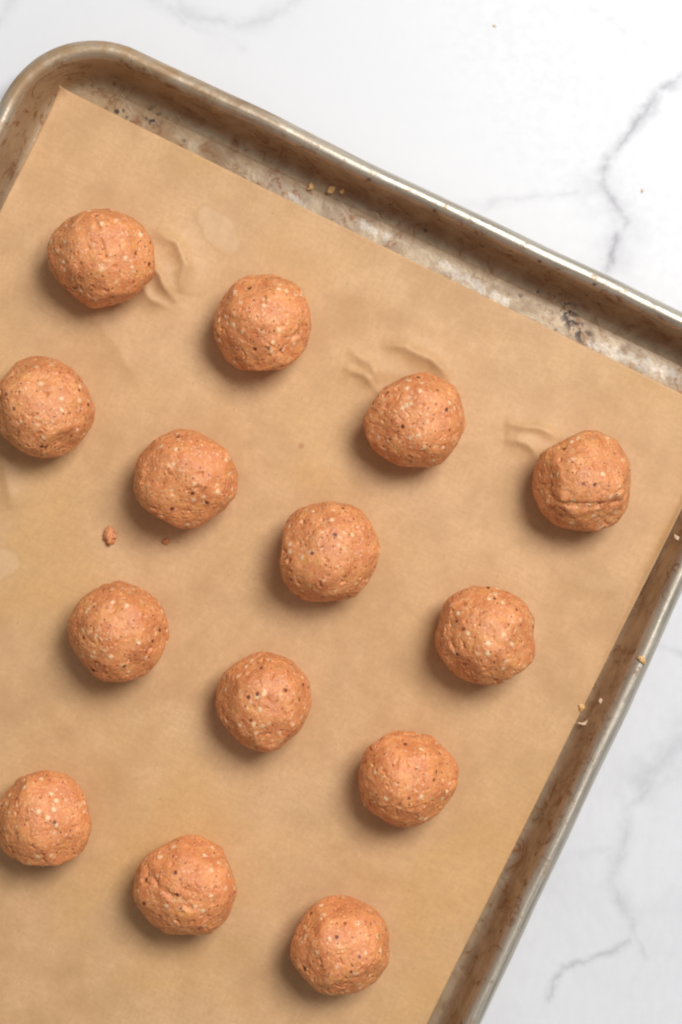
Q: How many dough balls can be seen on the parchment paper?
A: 14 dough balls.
